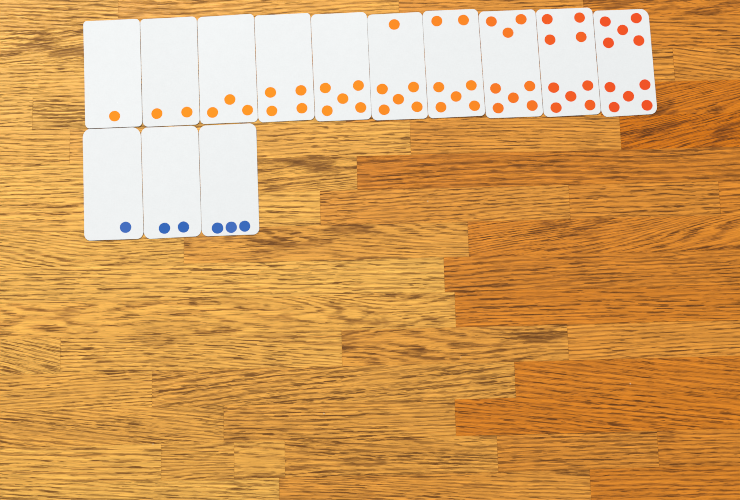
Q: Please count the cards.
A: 13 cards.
